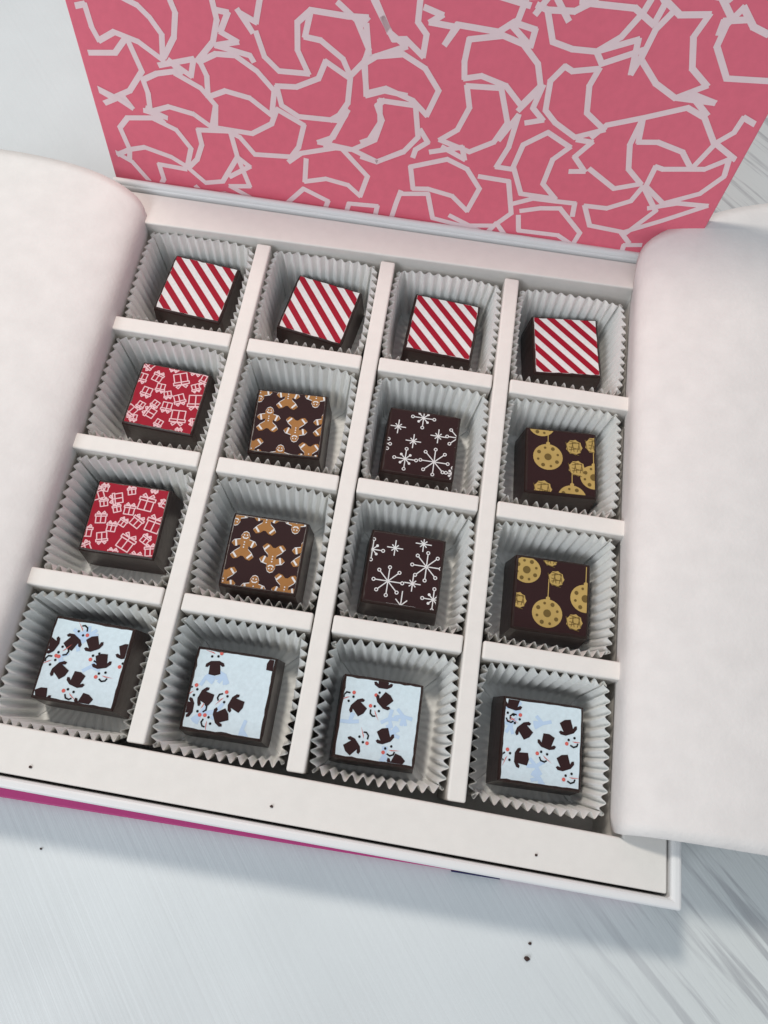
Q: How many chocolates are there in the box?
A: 16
